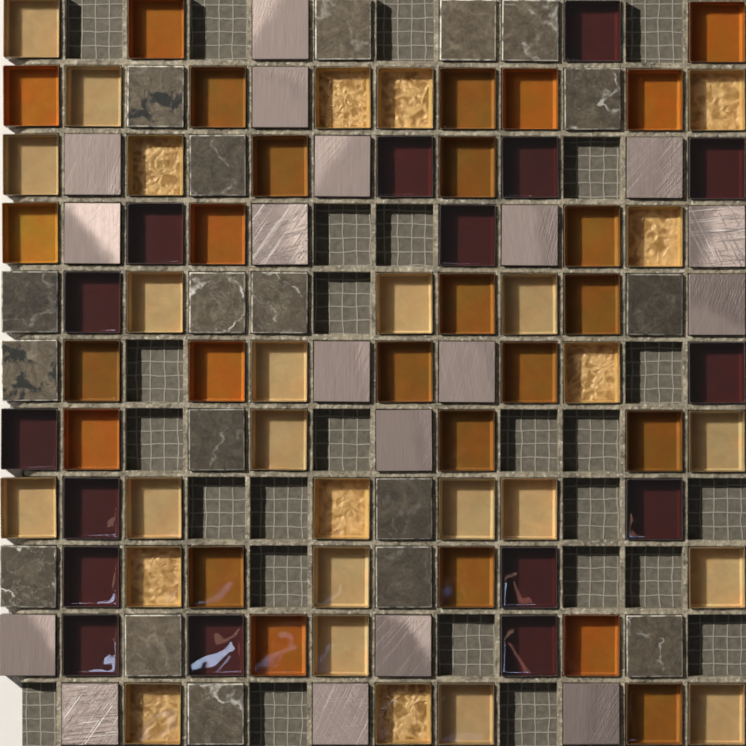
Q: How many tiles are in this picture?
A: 106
